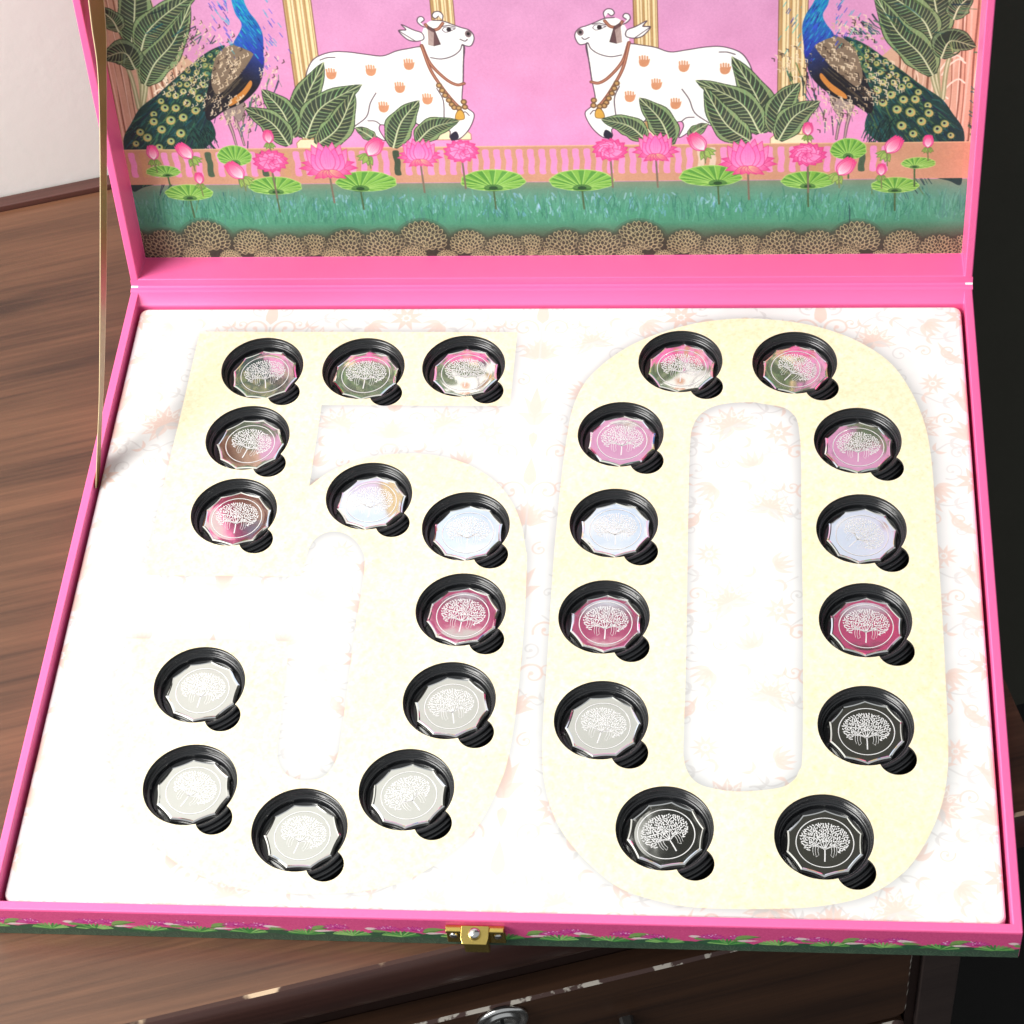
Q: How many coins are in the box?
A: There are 25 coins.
